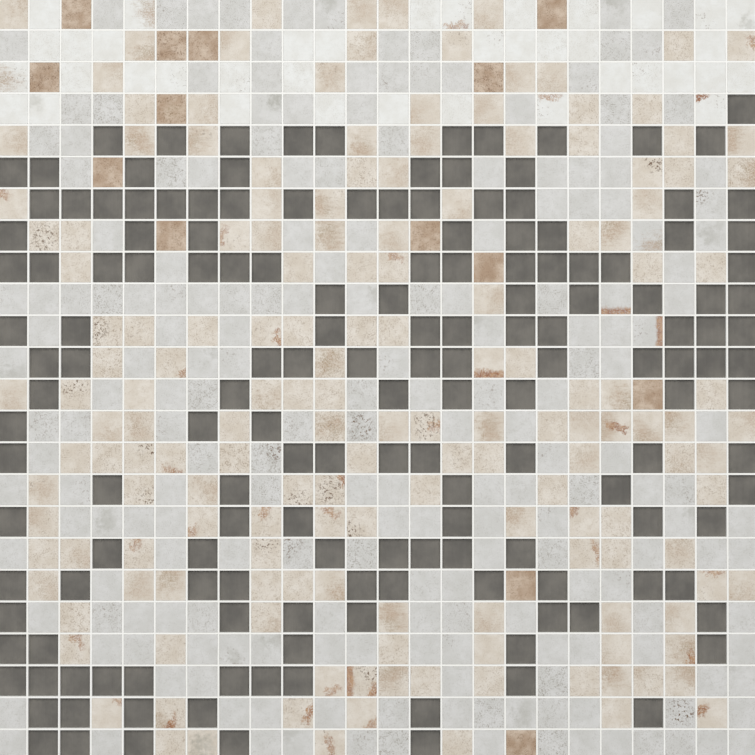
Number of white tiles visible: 38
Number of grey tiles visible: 199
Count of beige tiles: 163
